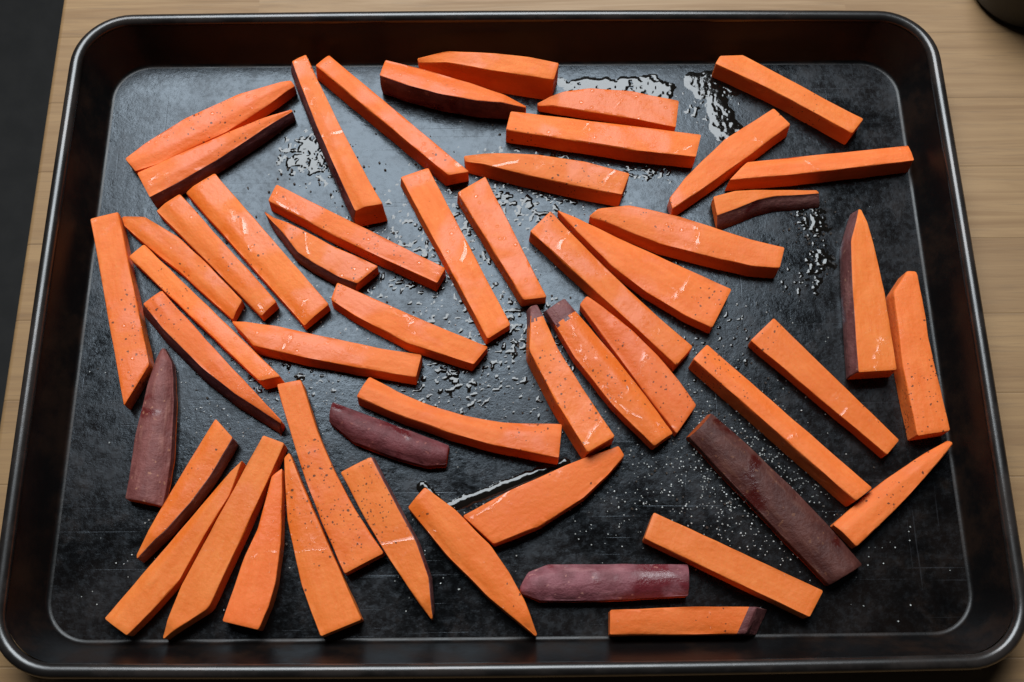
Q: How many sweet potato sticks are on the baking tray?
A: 52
